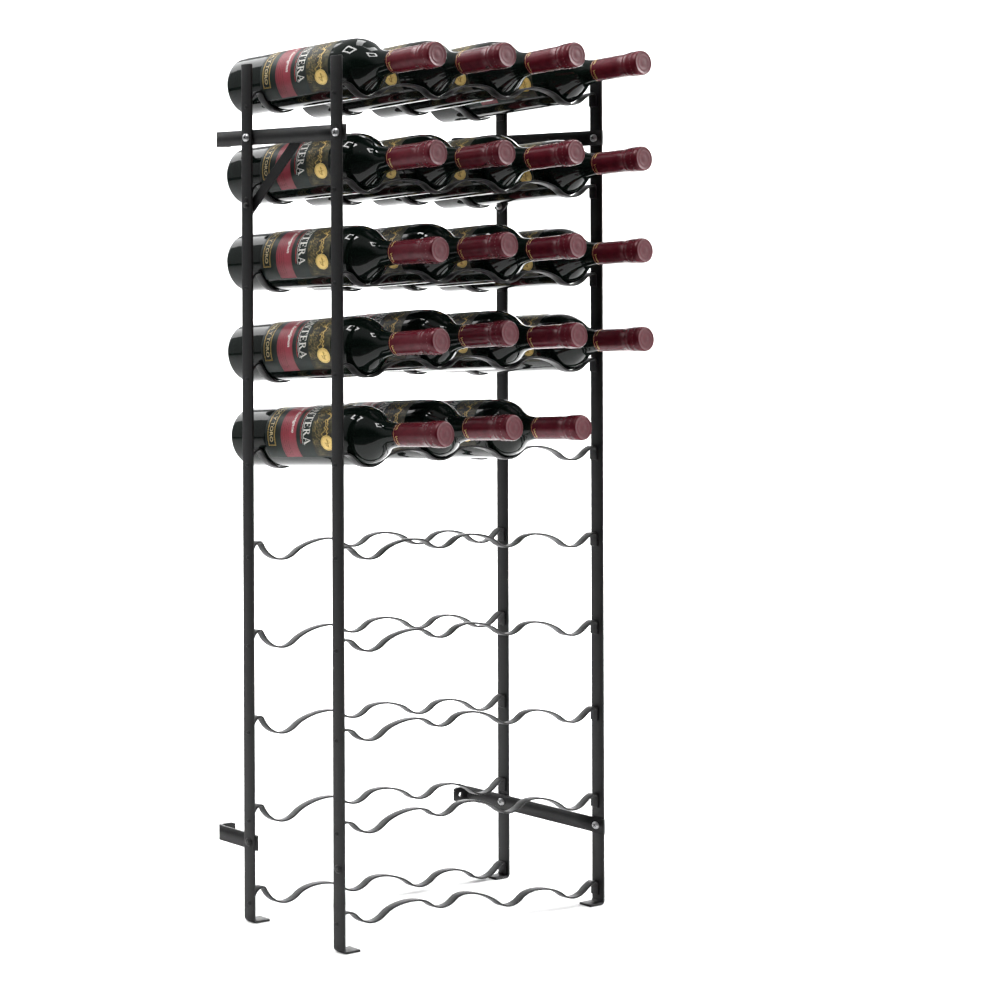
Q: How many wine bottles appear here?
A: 19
